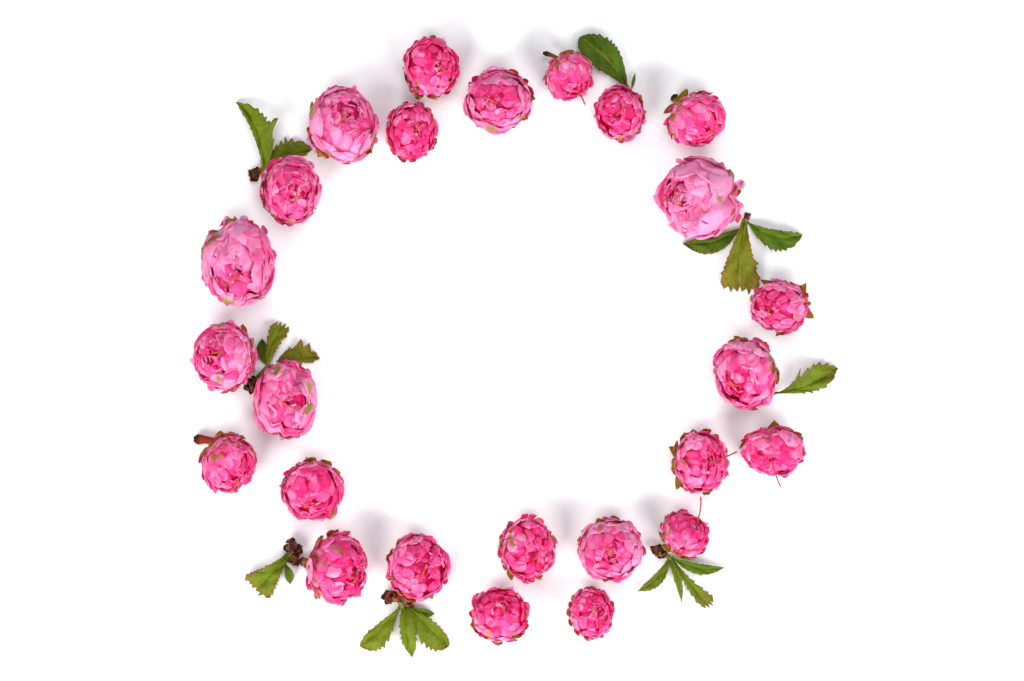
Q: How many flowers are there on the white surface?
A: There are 25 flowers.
